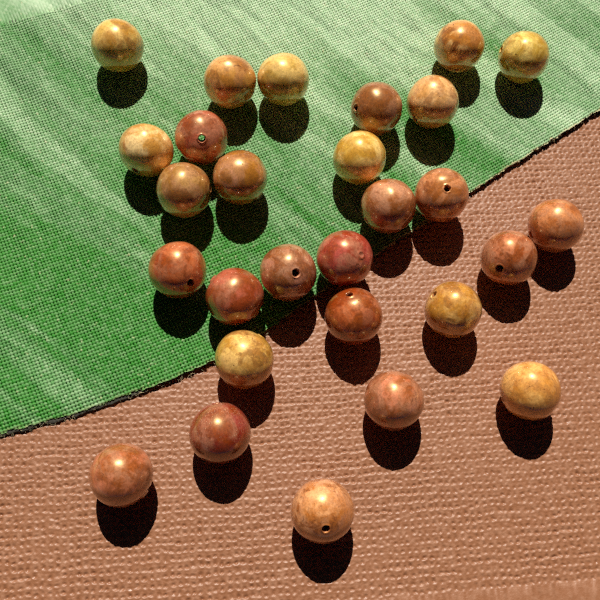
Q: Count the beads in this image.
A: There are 28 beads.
